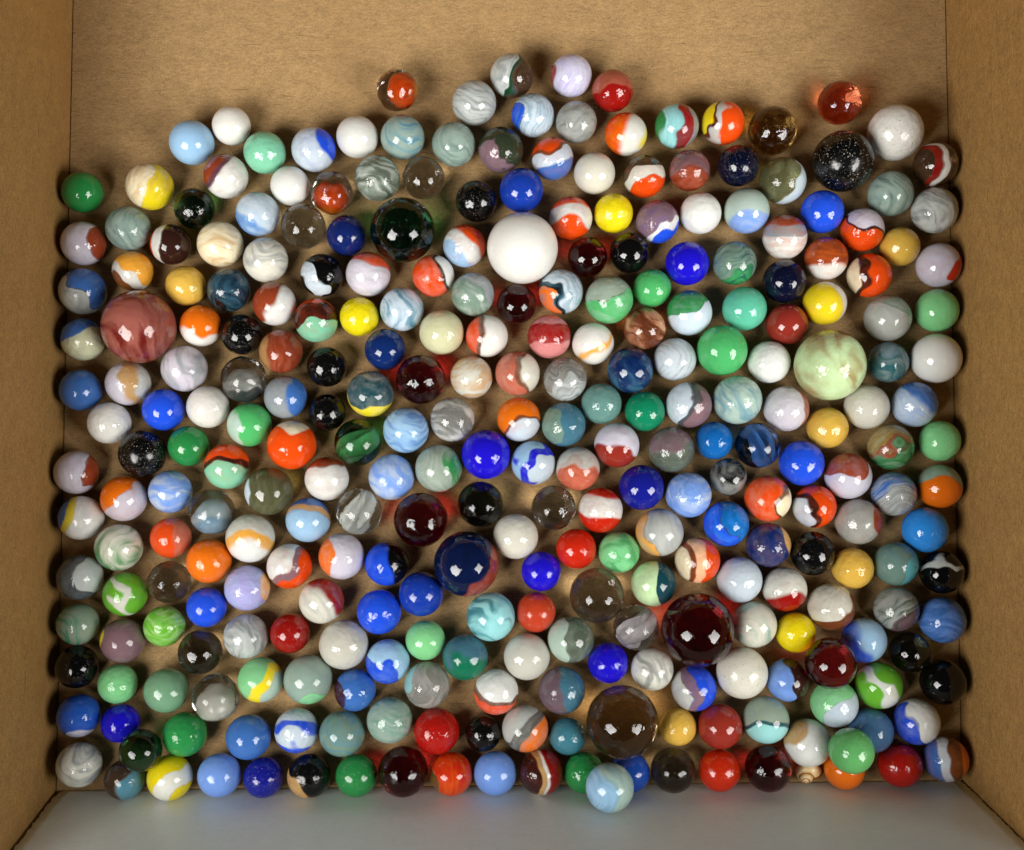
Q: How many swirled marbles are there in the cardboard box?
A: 176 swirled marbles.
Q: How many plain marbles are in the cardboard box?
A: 115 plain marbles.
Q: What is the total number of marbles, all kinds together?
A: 291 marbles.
